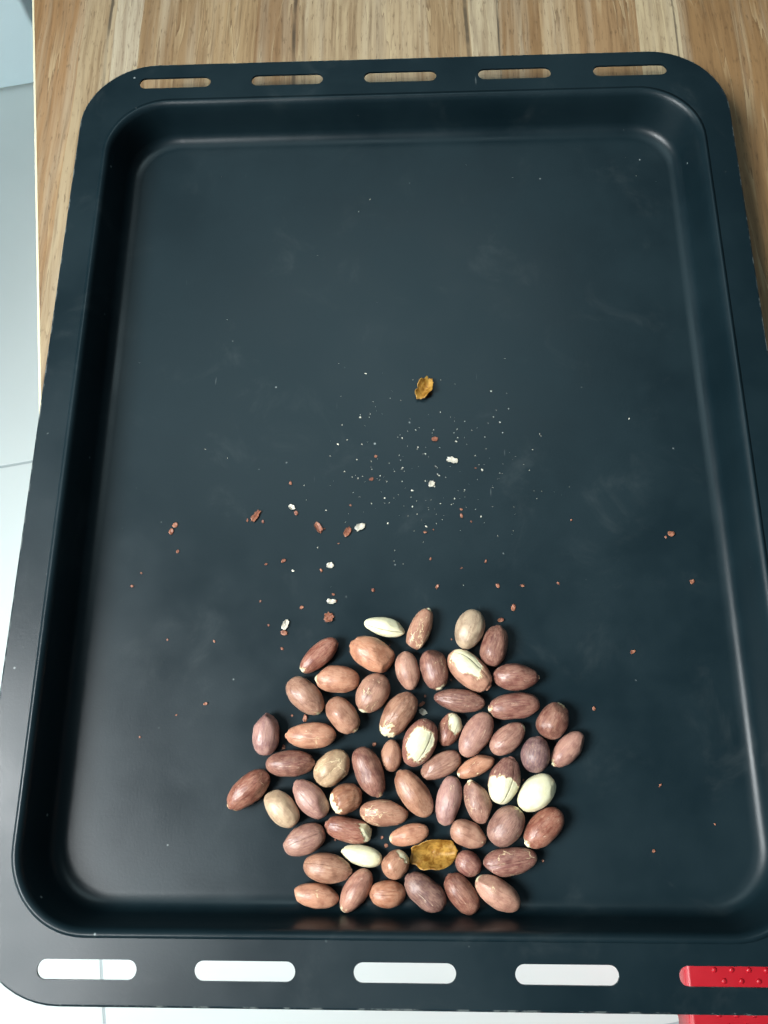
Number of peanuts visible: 59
